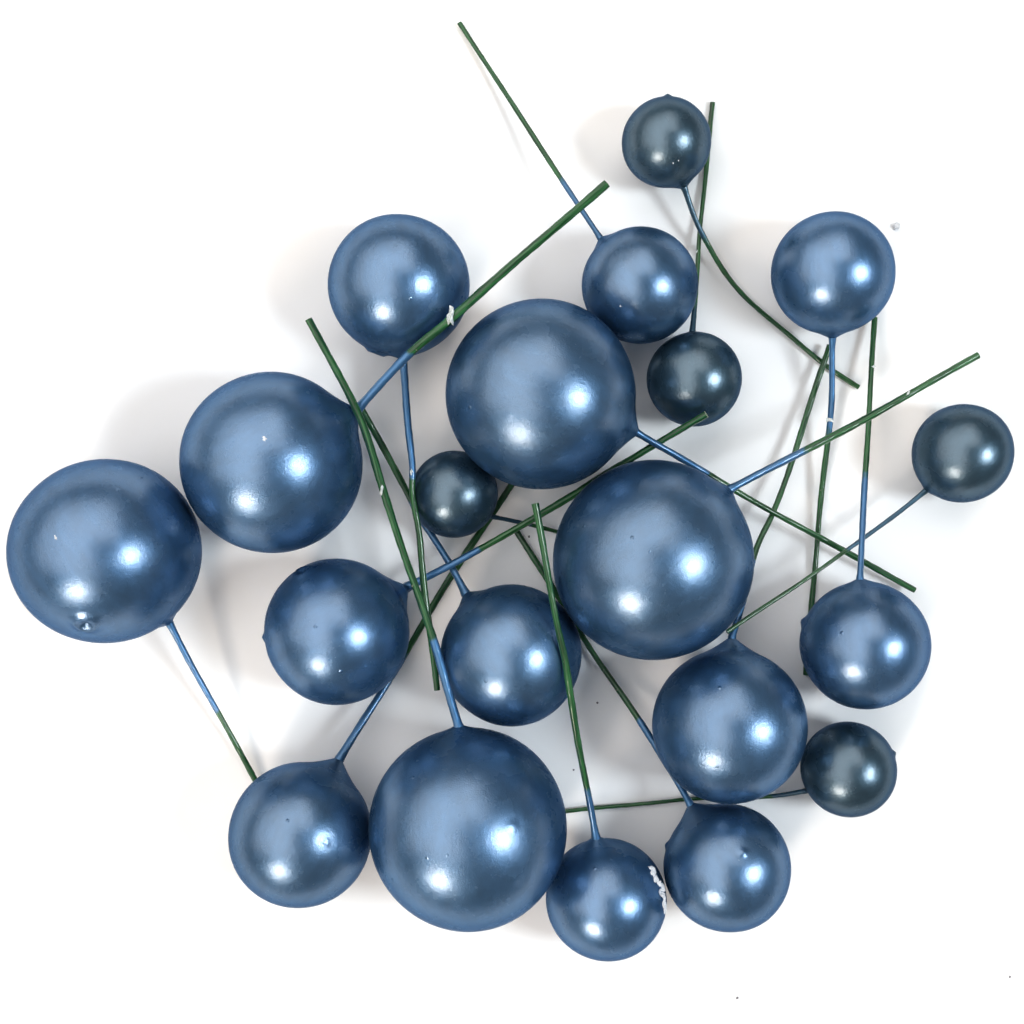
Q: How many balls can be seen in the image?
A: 20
